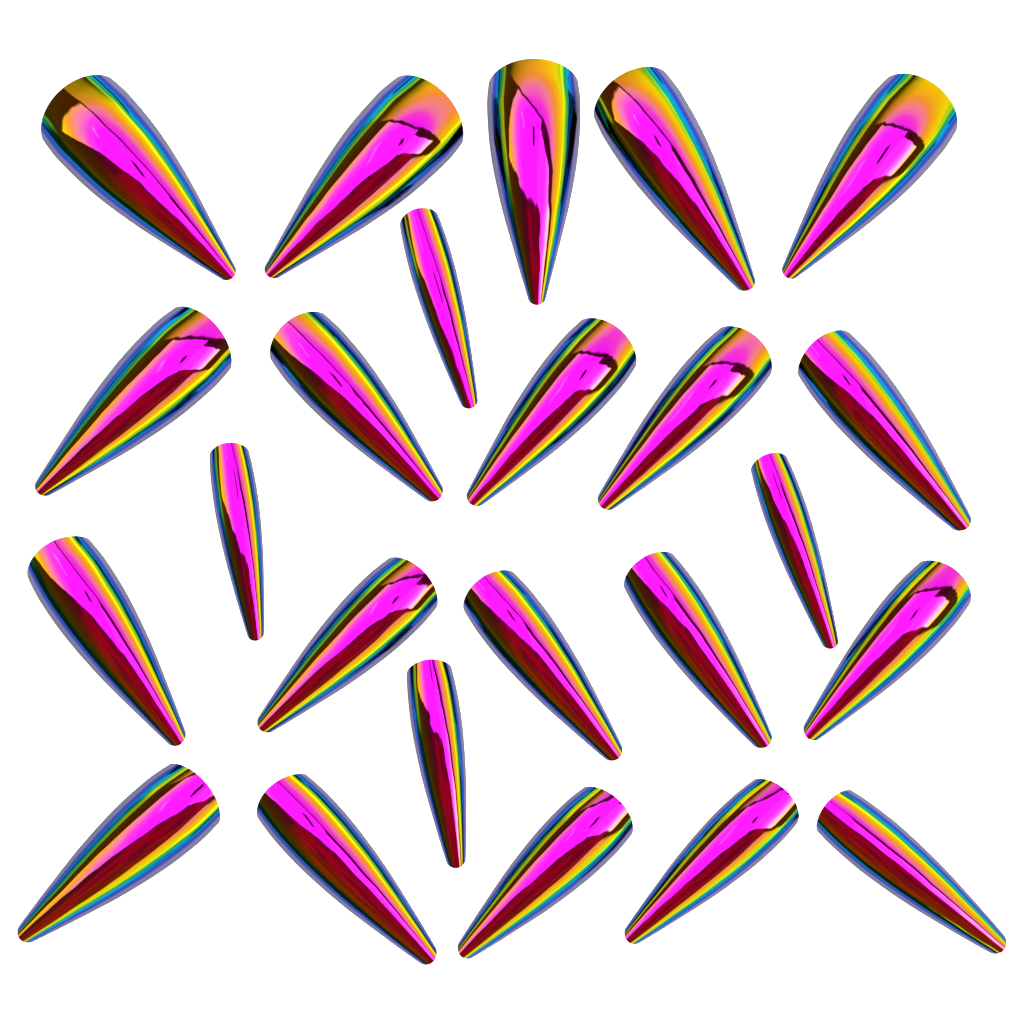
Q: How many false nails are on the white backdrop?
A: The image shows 24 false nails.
